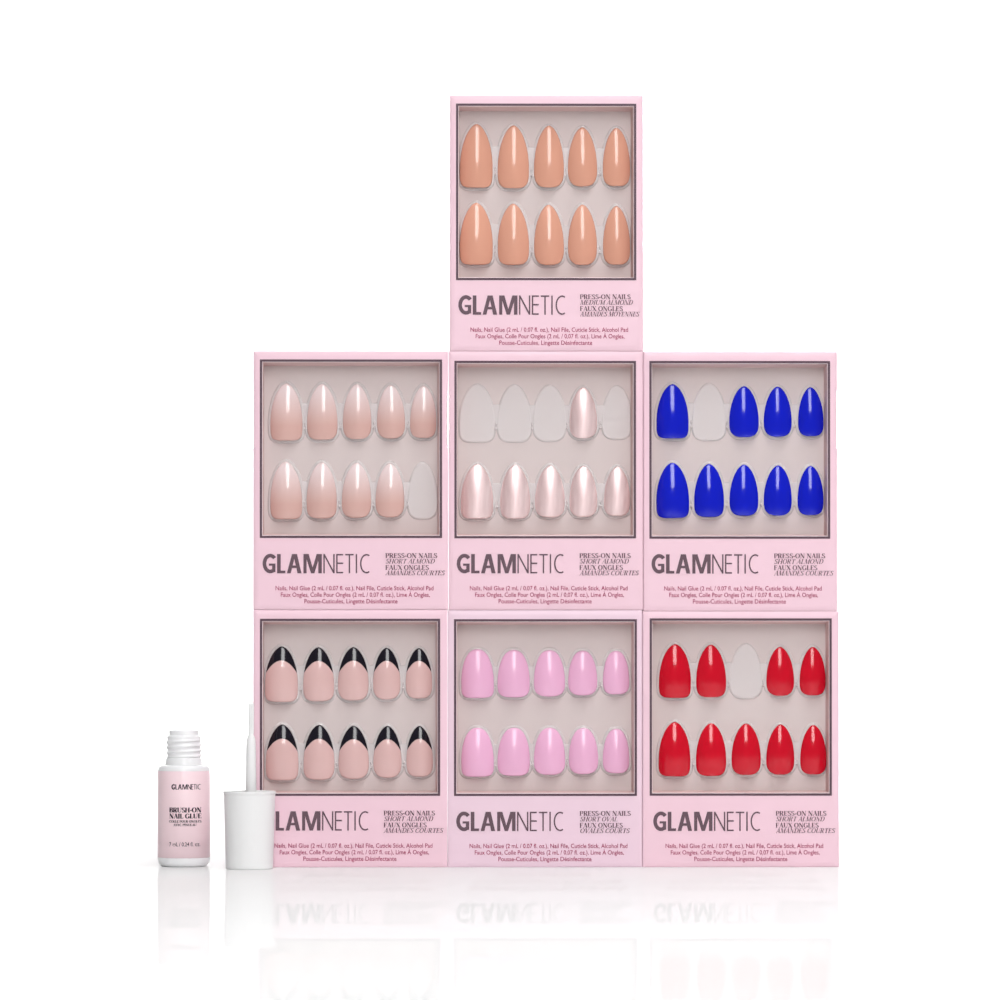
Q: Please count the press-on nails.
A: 63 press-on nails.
